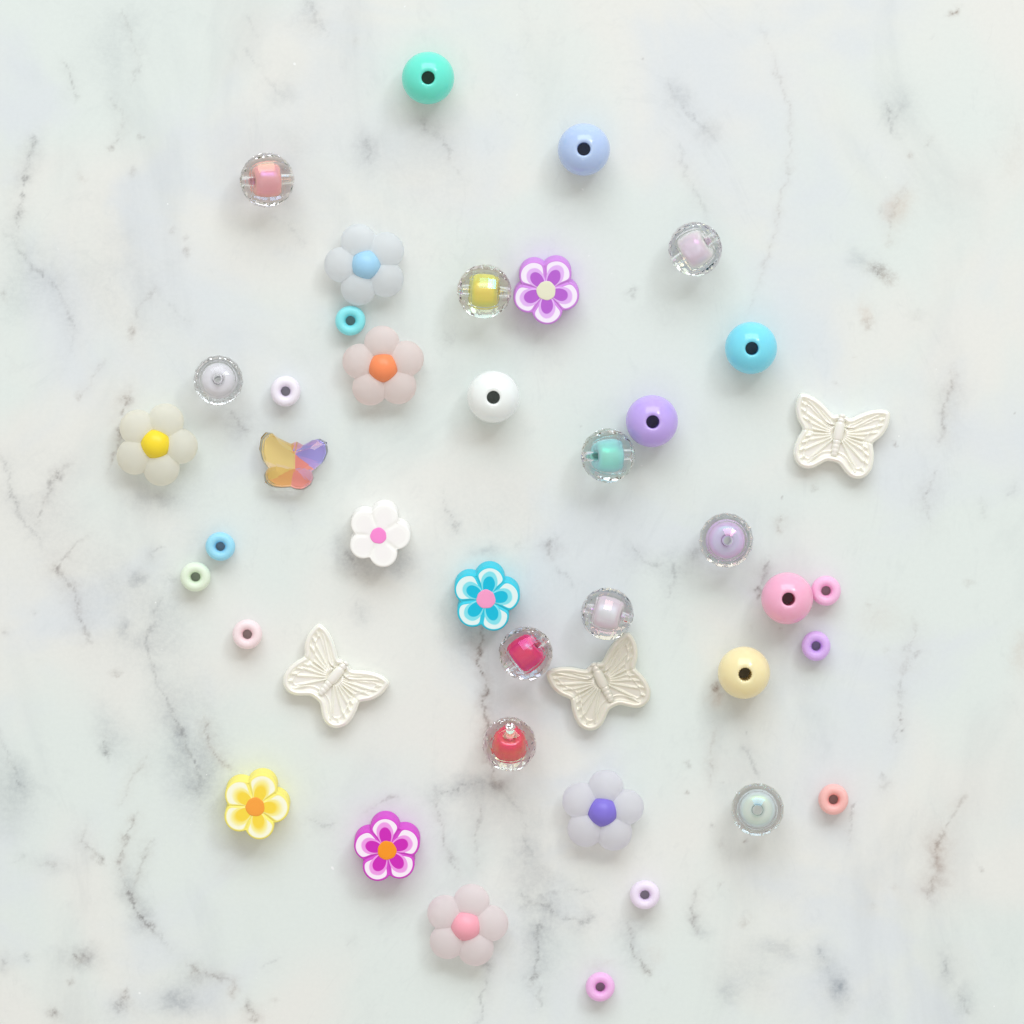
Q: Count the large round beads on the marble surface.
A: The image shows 17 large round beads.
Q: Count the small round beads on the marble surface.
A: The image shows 10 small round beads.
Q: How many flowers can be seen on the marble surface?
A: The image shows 10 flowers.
